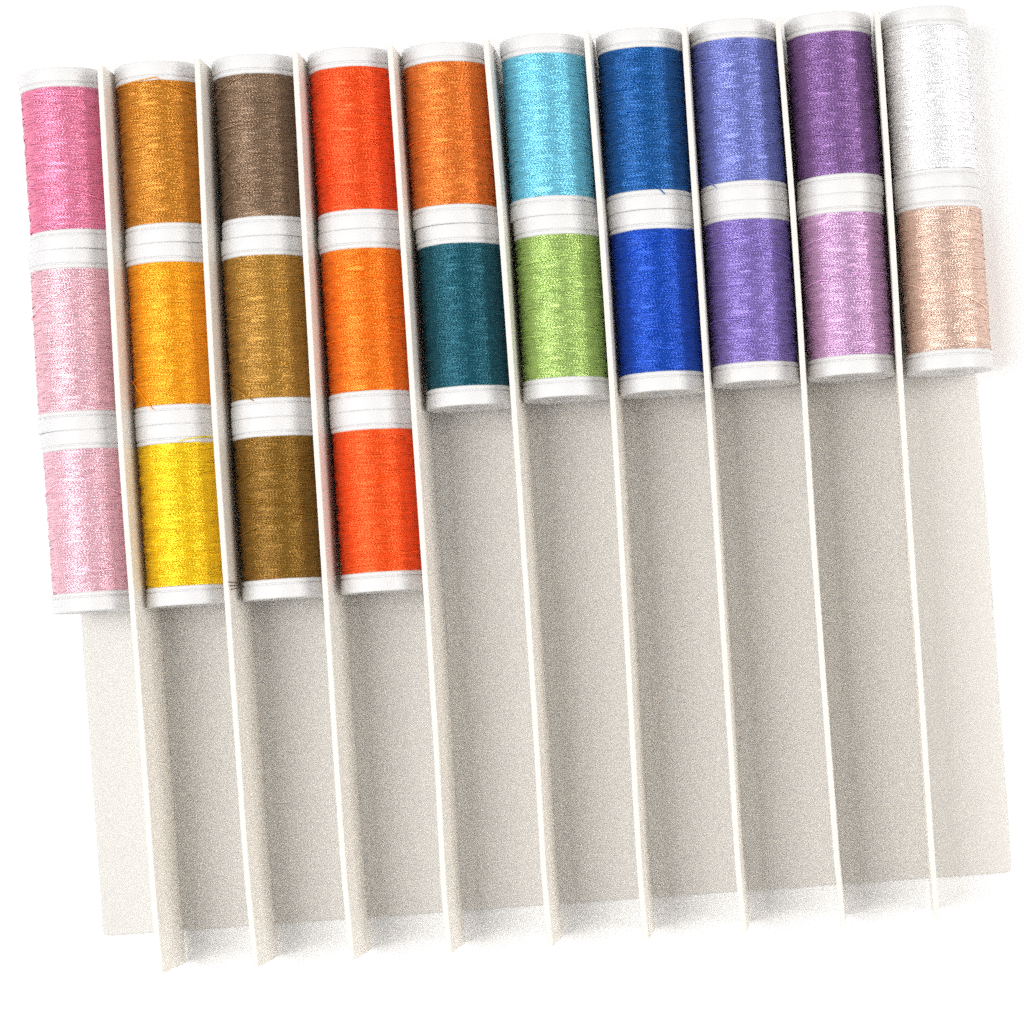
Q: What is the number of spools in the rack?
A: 24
